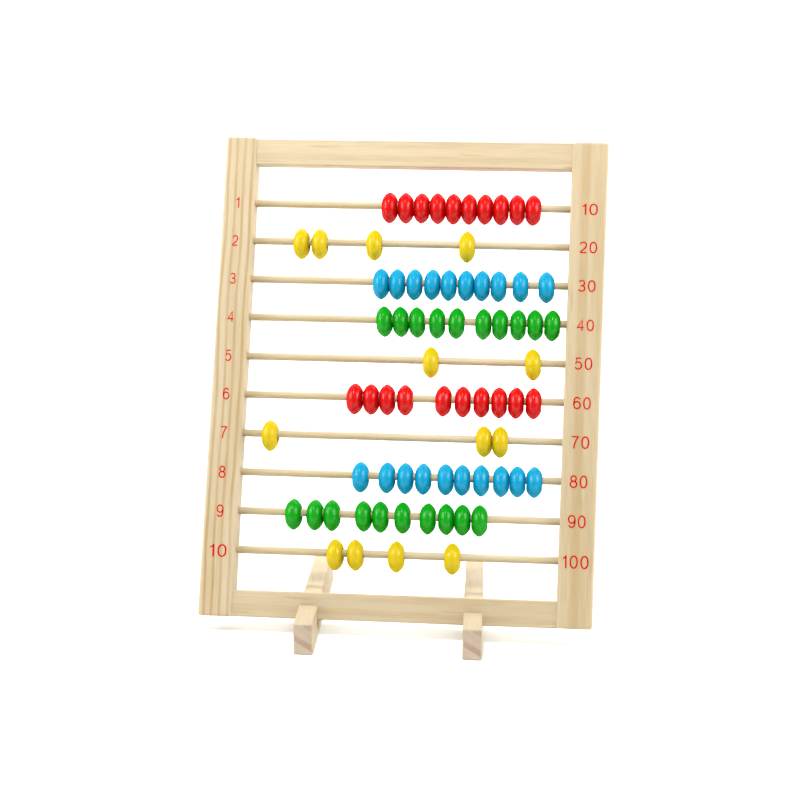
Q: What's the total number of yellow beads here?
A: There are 13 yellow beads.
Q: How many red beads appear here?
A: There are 20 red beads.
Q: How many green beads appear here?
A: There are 20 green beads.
